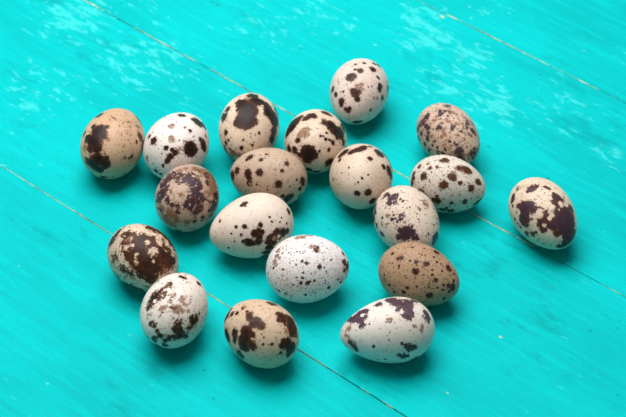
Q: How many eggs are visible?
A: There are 19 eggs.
